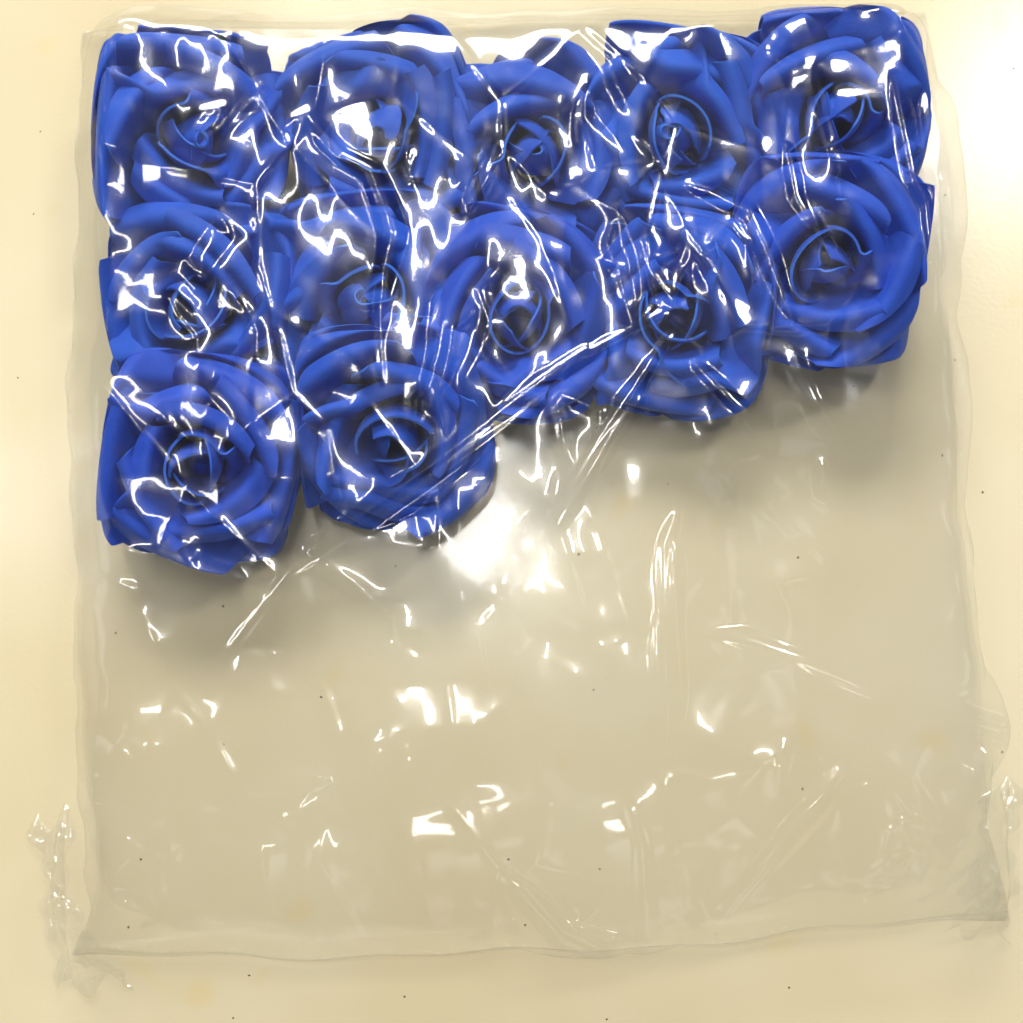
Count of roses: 12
